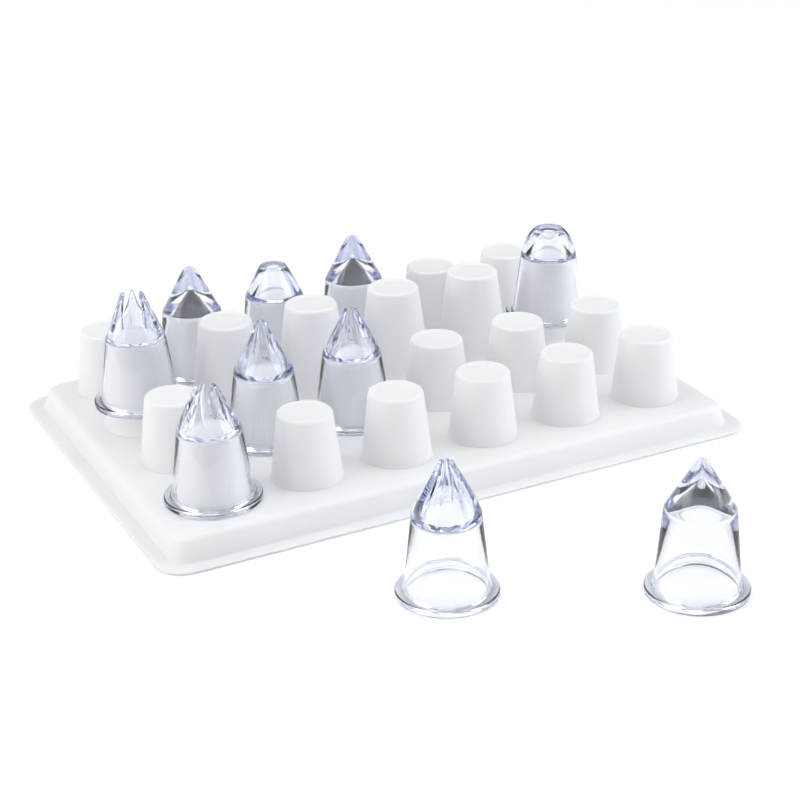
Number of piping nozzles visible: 10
